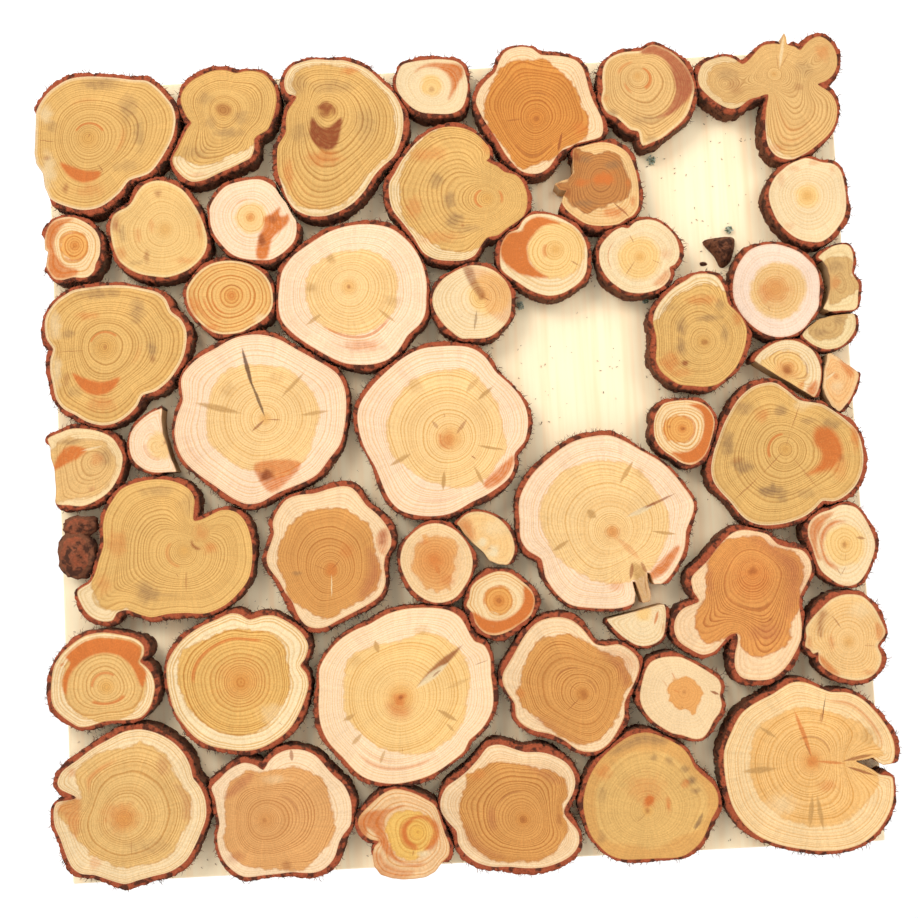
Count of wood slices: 52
